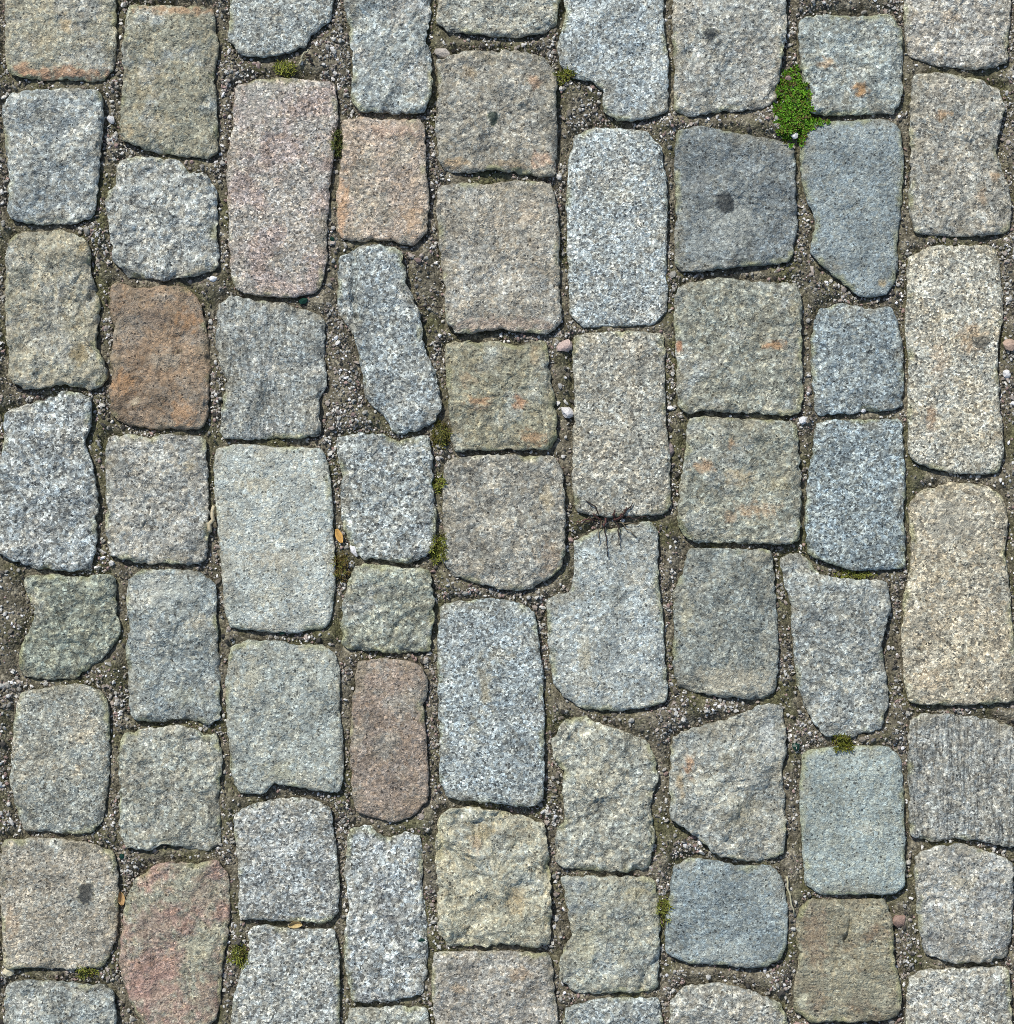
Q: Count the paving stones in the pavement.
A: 67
